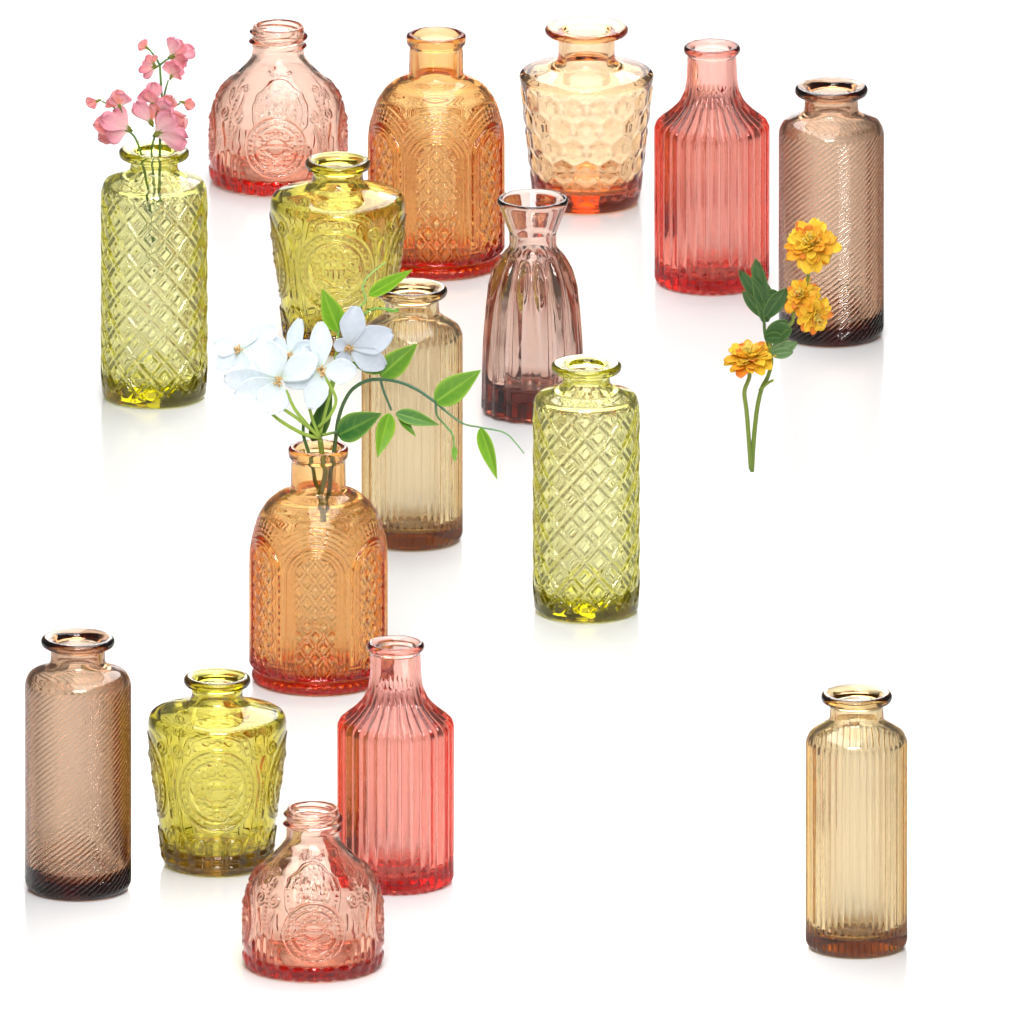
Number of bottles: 16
